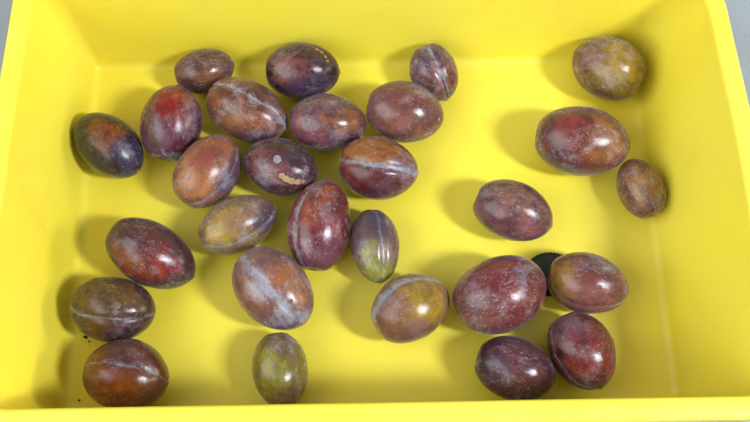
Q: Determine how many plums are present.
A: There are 28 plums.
